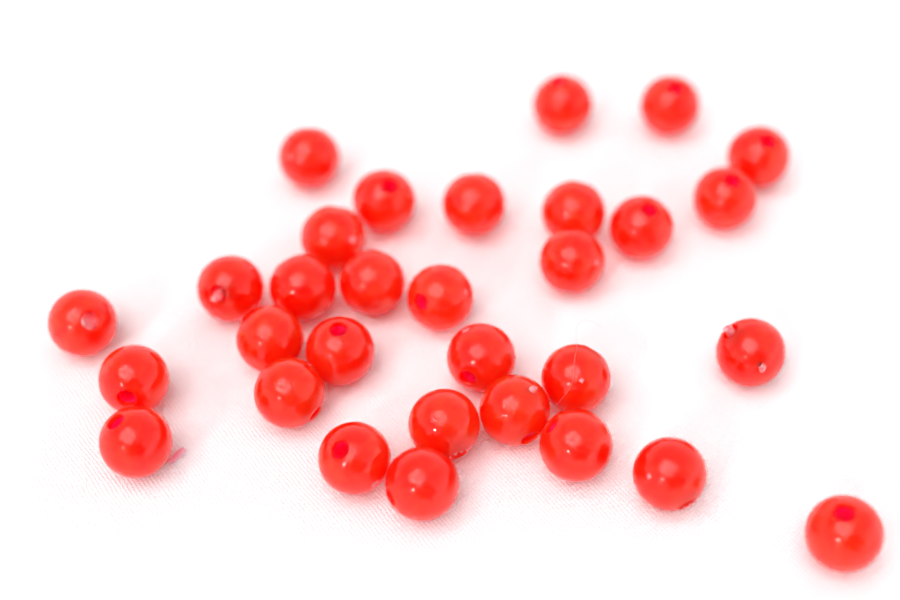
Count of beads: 31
